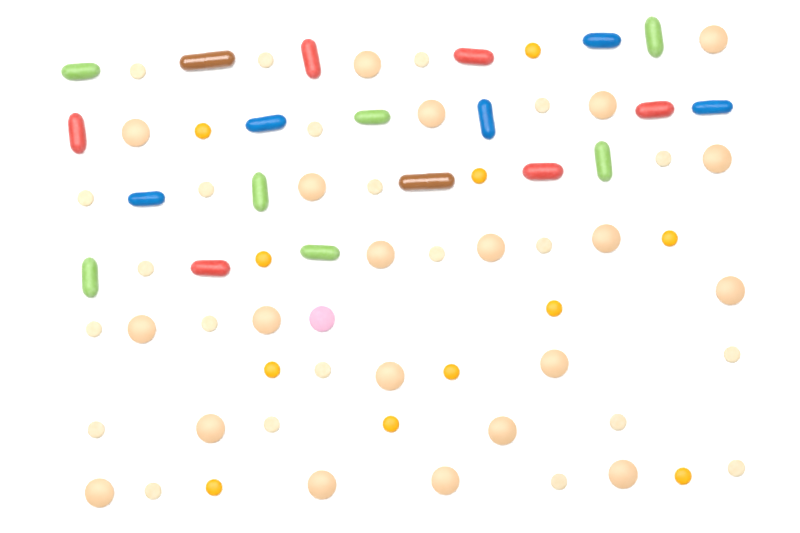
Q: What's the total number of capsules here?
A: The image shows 20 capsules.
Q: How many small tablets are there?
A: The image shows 33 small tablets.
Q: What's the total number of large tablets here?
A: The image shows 22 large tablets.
